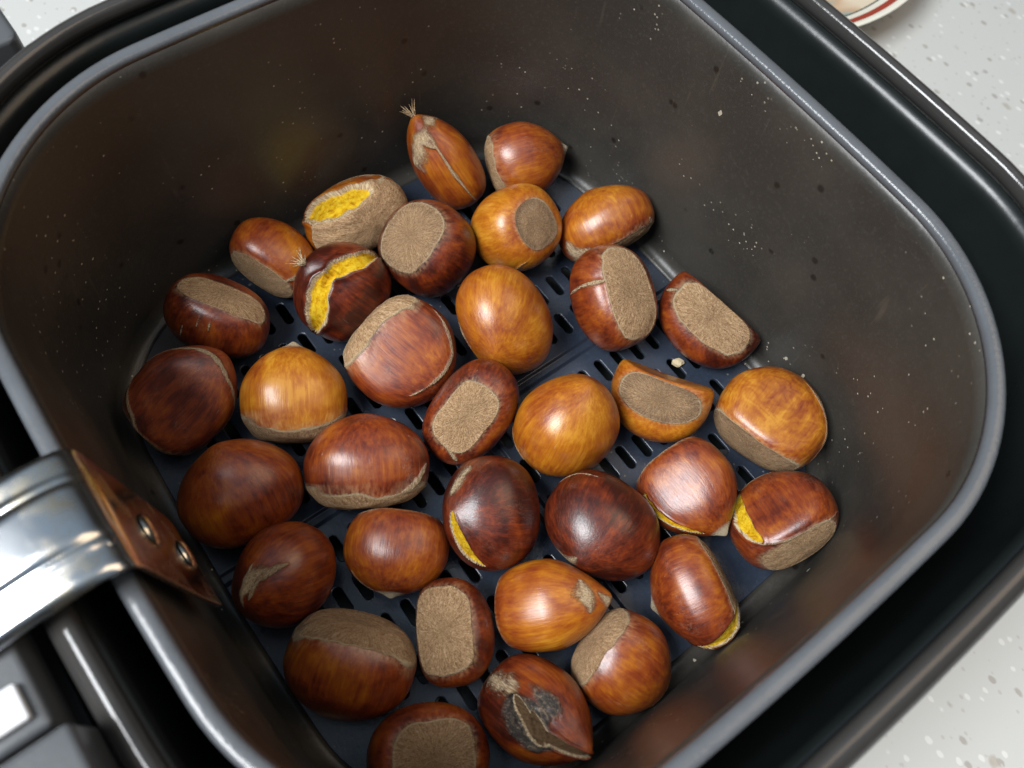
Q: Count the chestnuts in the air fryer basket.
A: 34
